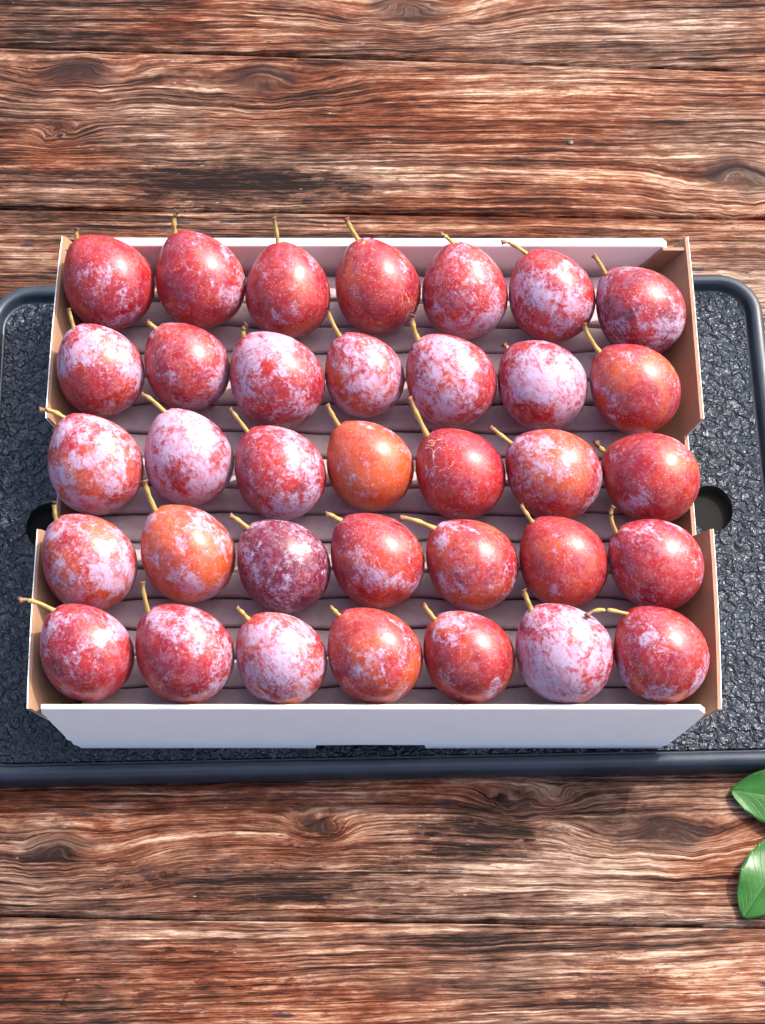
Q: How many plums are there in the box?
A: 35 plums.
